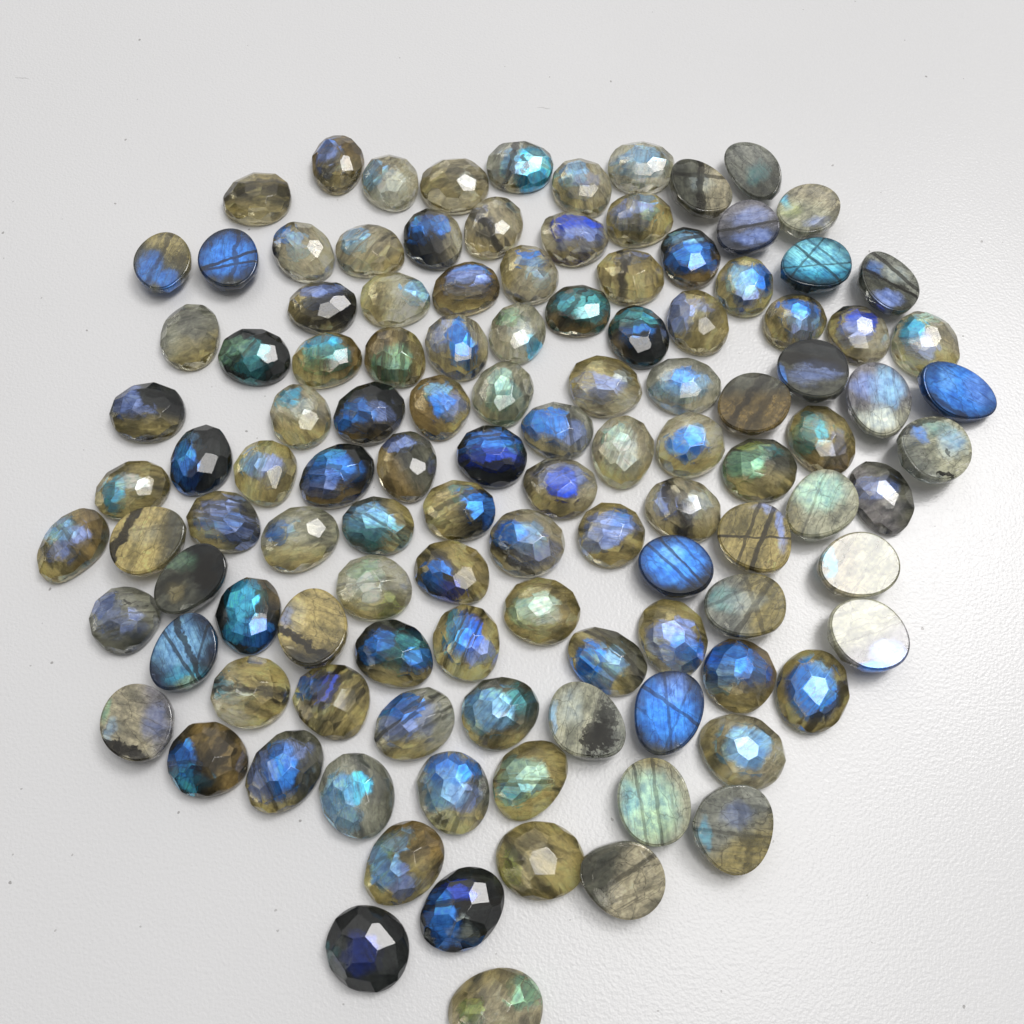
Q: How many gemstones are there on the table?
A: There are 115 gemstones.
